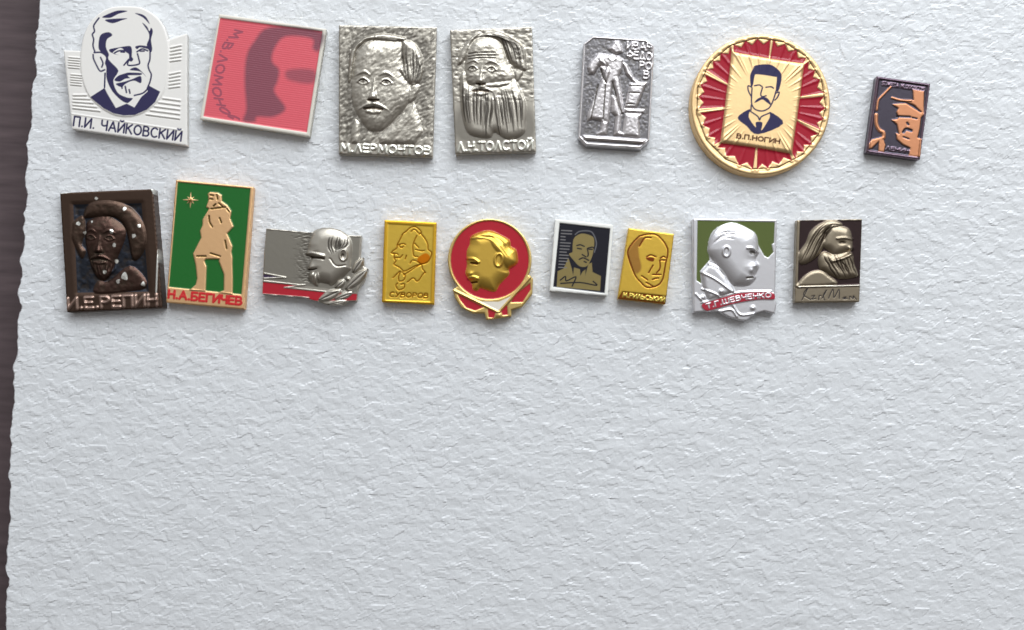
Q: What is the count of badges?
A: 16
